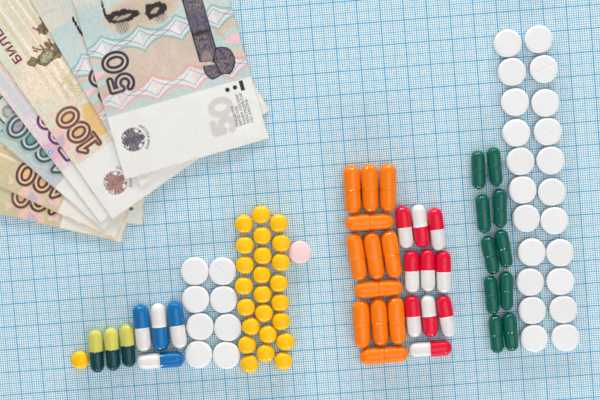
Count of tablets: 56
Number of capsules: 39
